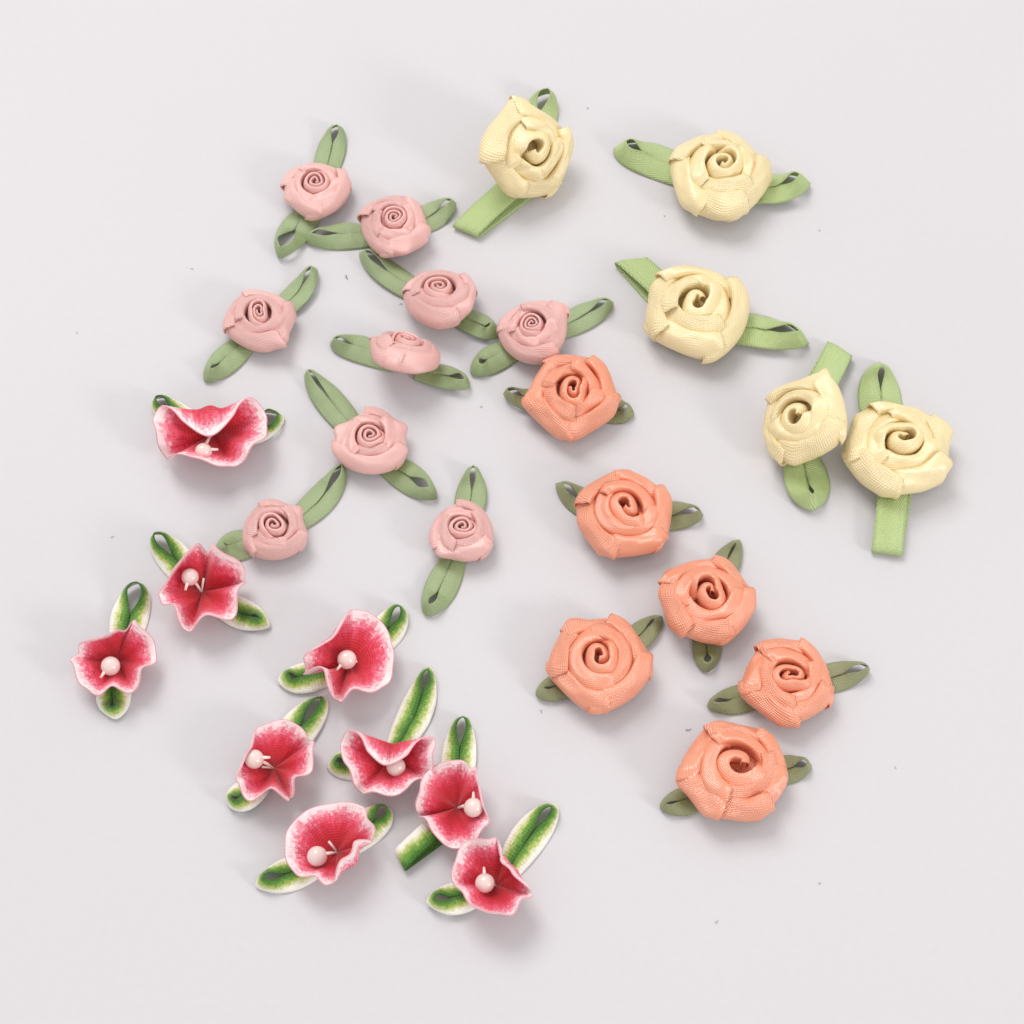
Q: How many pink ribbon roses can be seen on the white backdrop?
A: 9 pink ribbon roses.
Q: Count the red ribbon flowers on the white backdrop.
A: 9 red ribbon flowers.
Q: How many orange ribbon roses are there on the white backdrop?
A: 6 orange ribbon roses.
